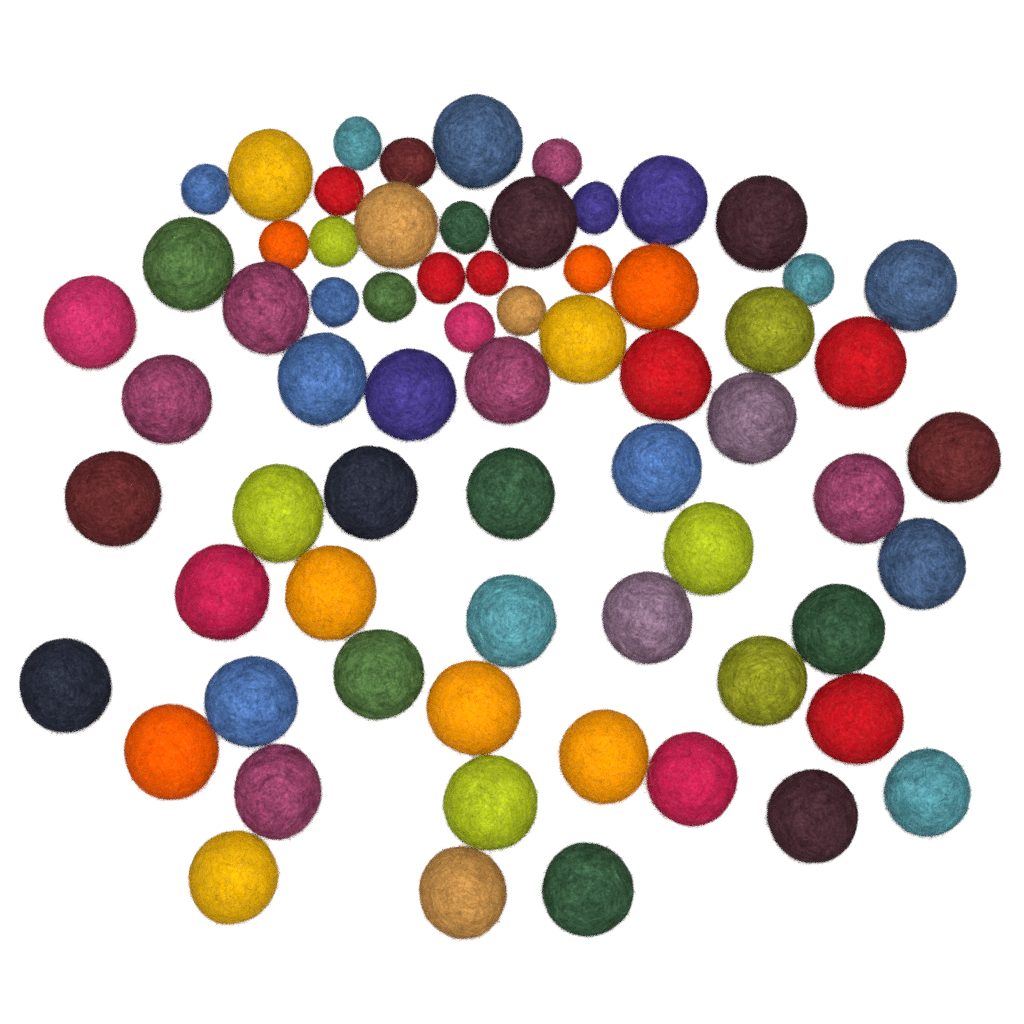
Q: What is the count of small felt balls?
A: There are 17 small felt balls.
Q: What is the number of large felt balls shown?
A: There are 50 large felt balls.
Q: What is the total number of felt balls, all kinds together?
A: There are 67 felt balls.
